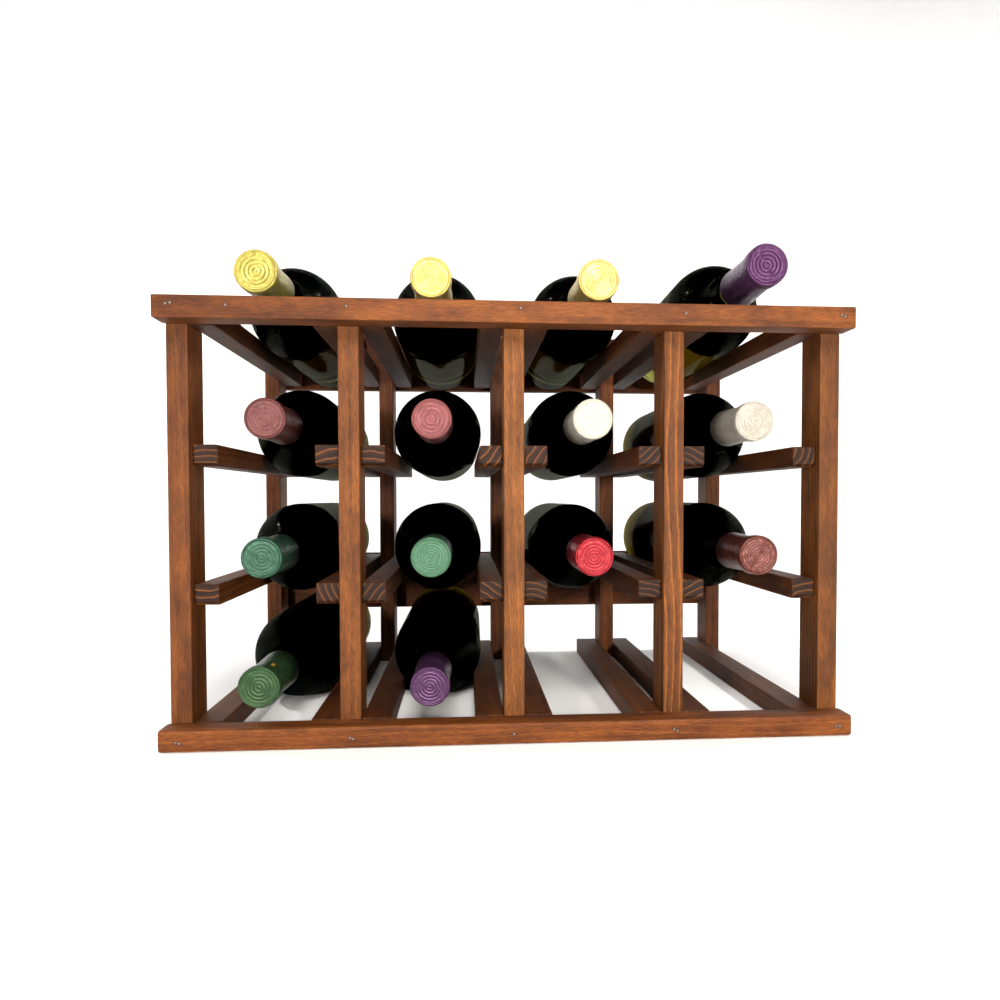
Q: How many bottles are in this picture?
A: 14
